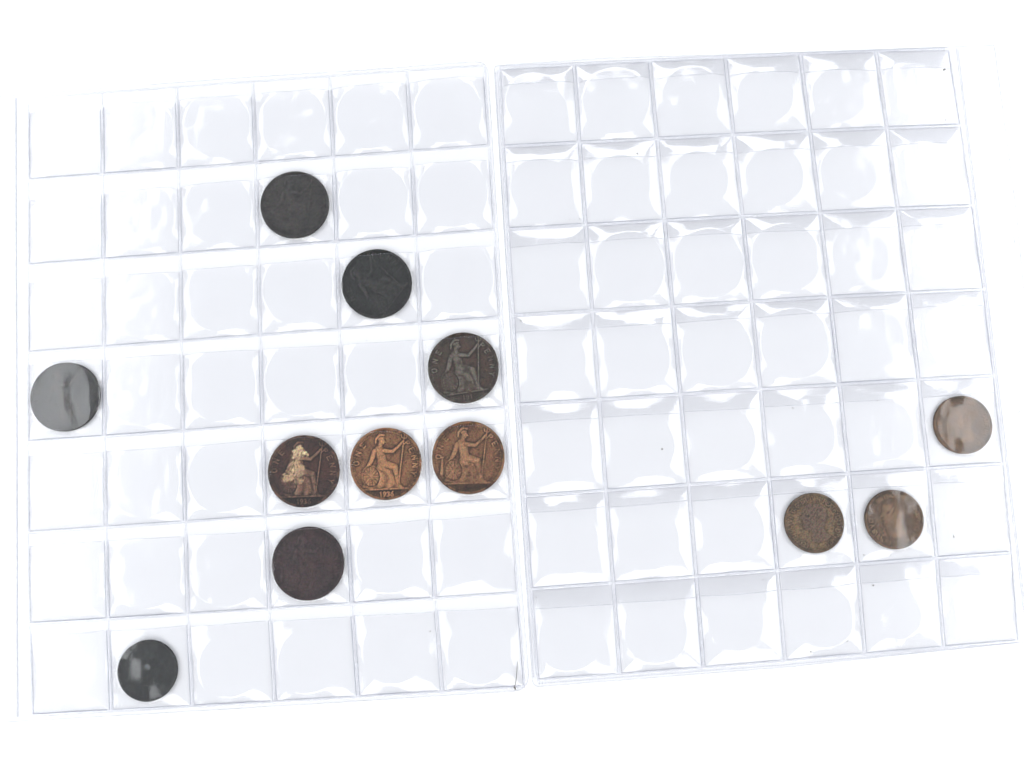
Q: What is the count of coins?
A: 12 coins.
